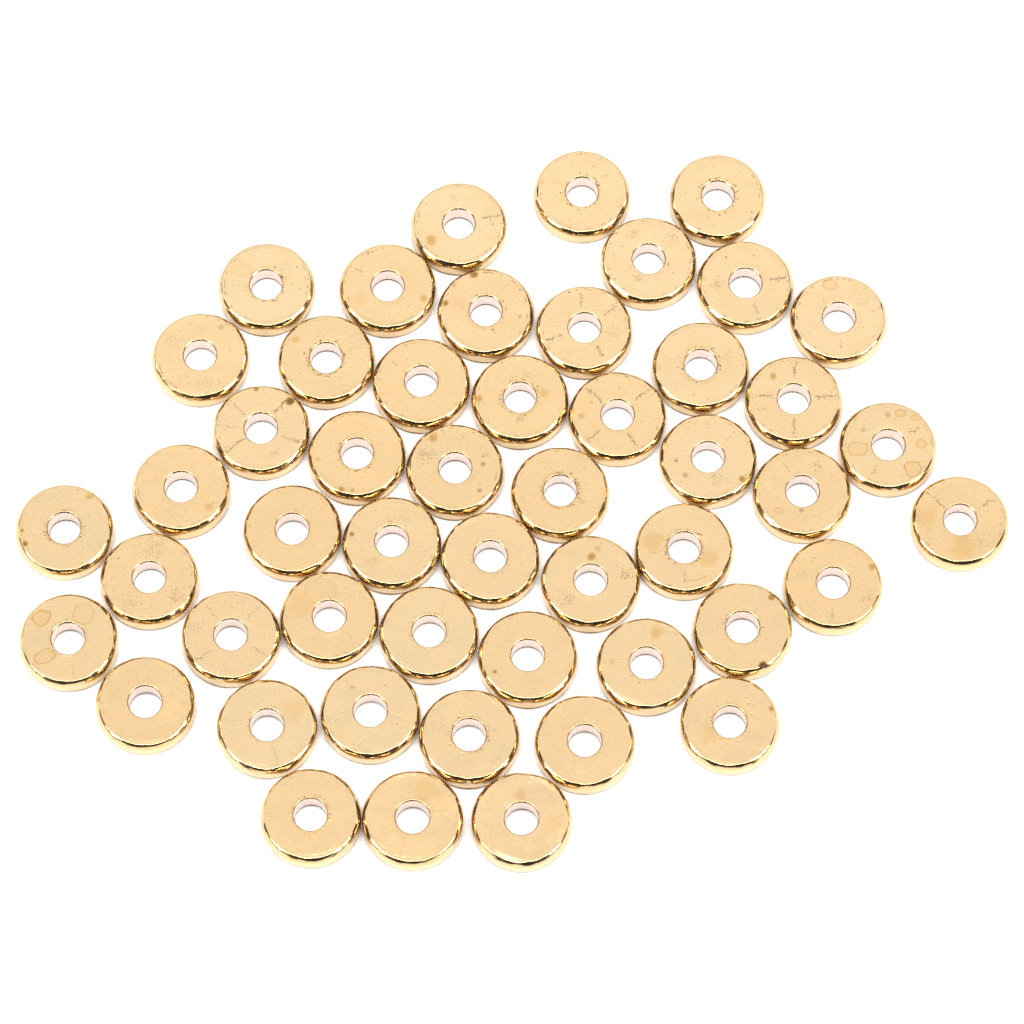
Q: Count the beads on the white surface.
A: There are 50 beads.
